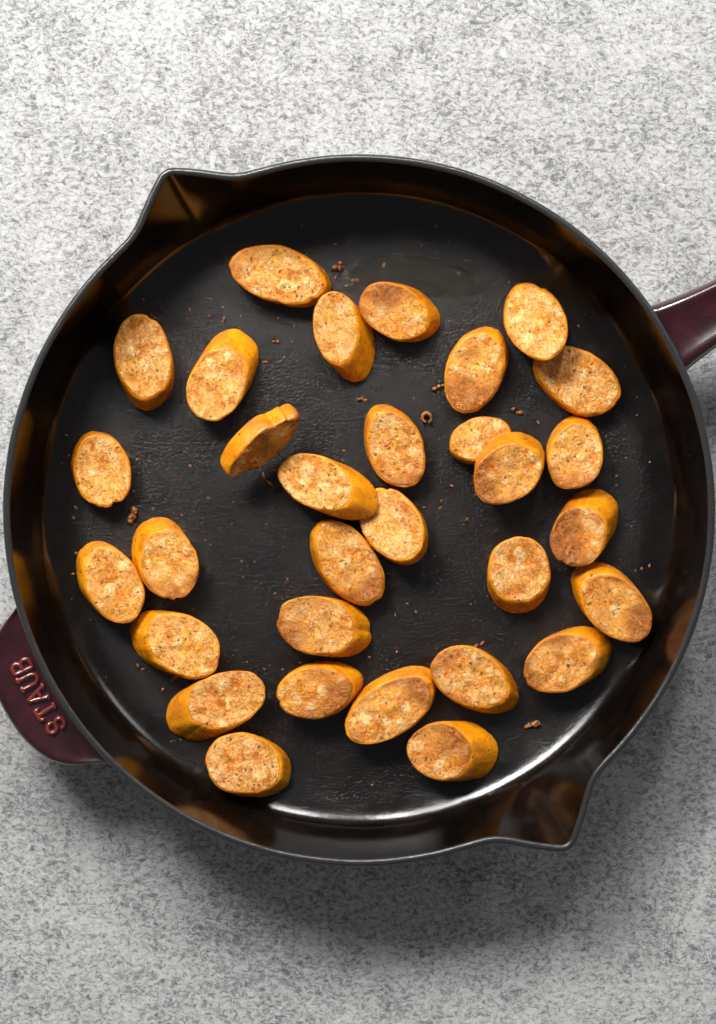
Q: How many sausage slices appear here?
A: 31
